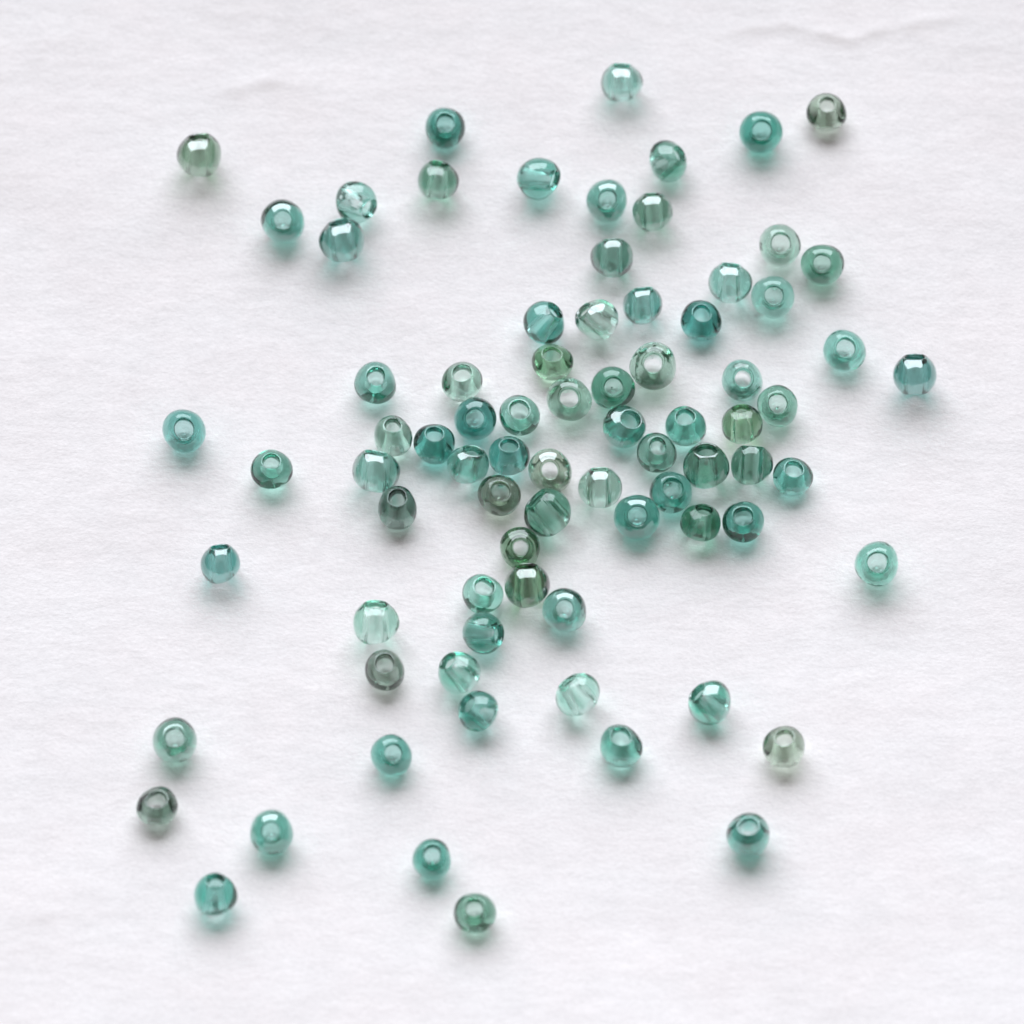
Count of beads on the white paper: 80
